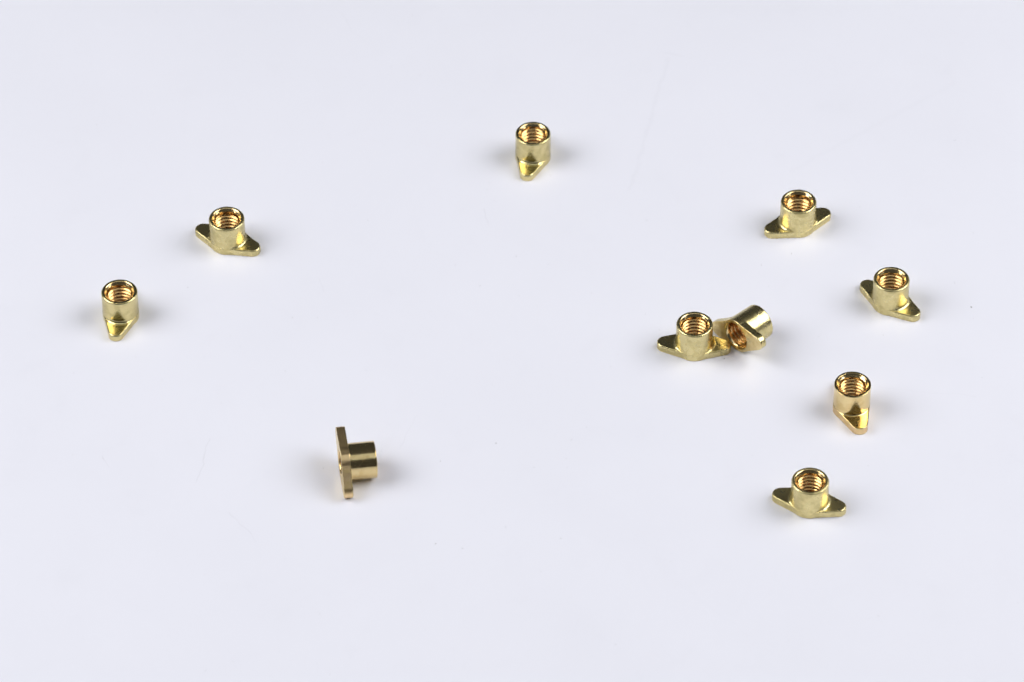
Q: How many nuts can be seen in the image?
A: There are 10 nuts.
